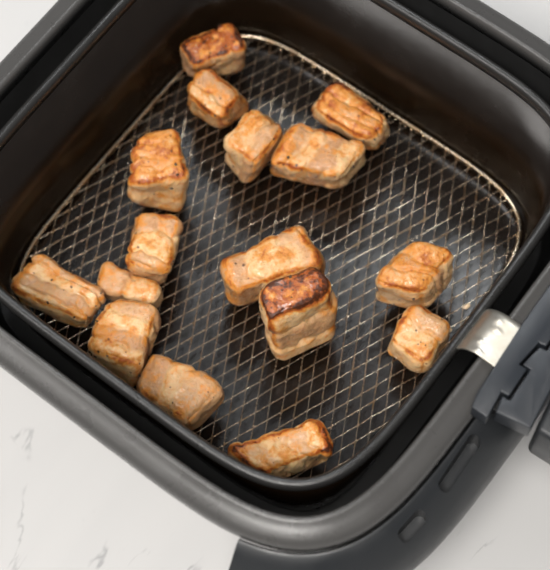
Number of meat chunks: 16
